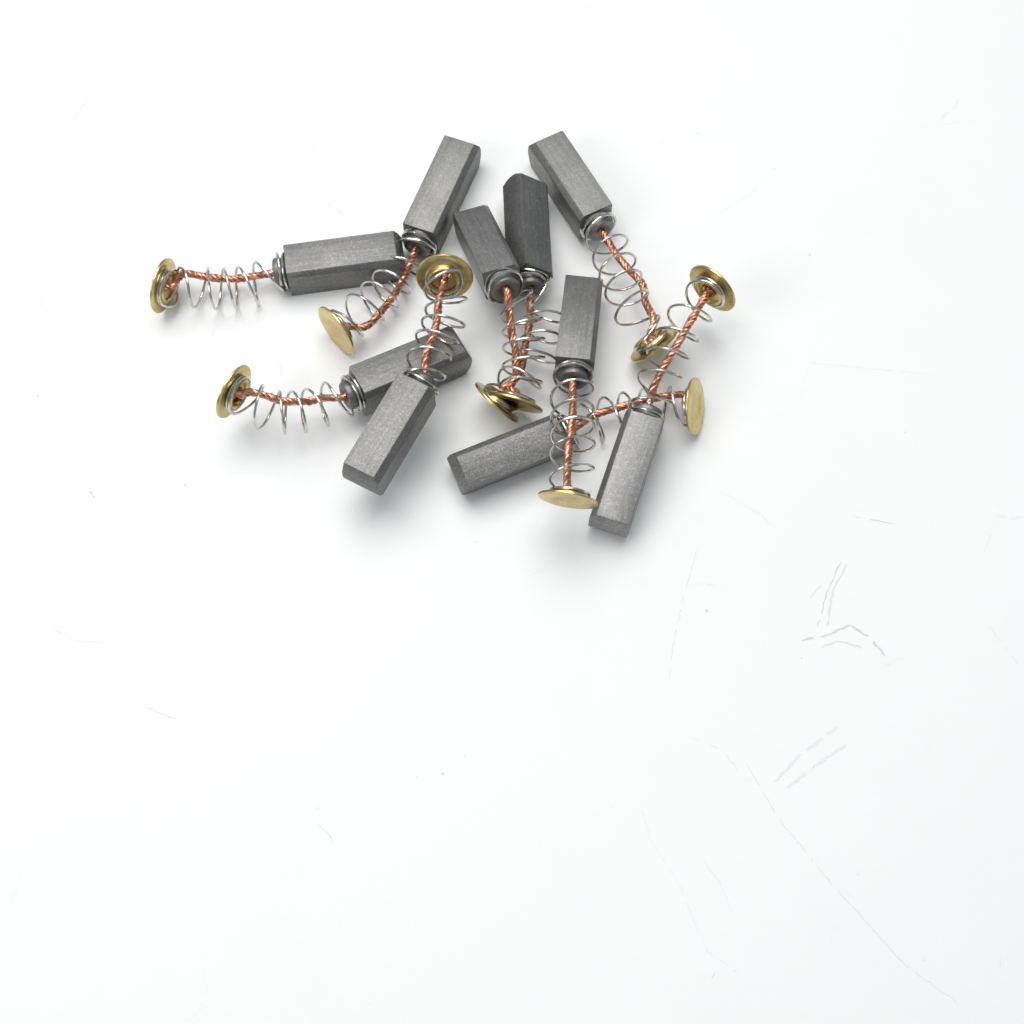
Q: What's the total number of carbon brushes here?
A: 10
